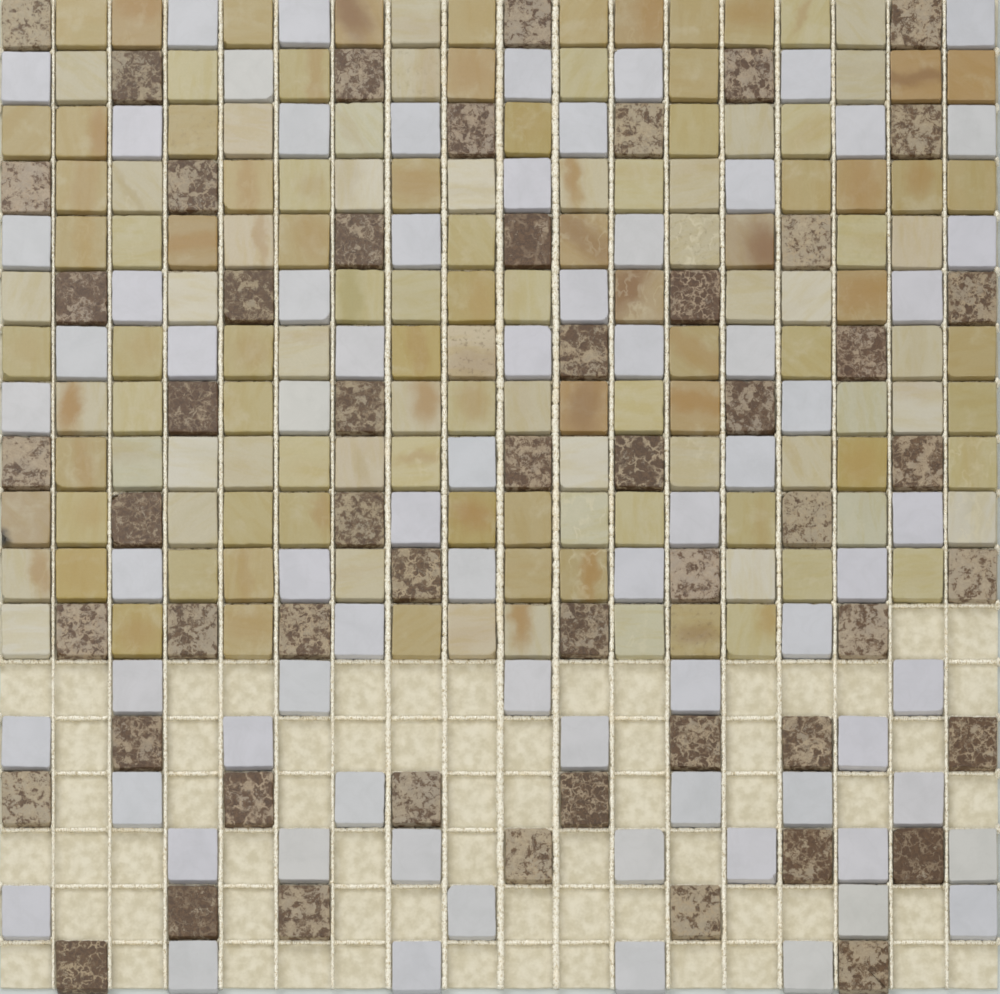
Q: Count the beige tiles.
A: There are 131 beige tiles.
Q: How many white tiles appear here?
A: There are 74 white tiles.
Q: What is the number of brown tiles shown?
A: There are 54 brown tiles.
